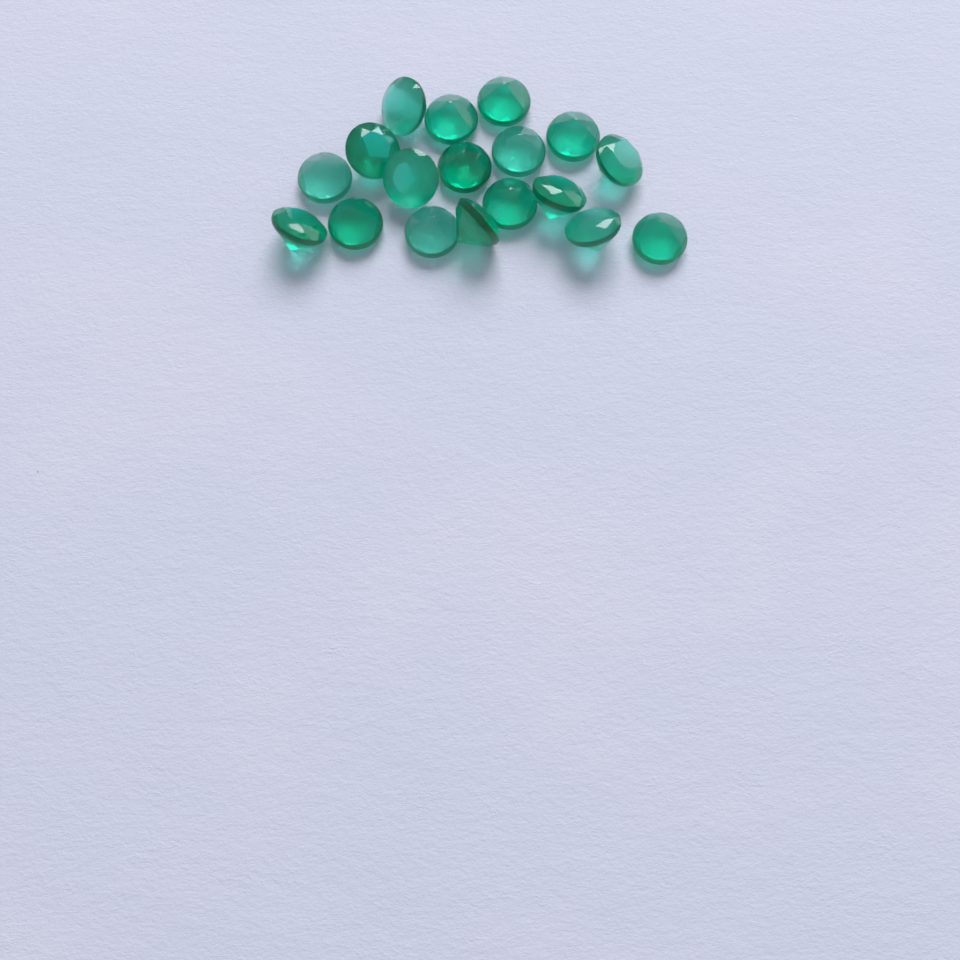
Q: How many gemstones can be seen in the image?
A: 18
